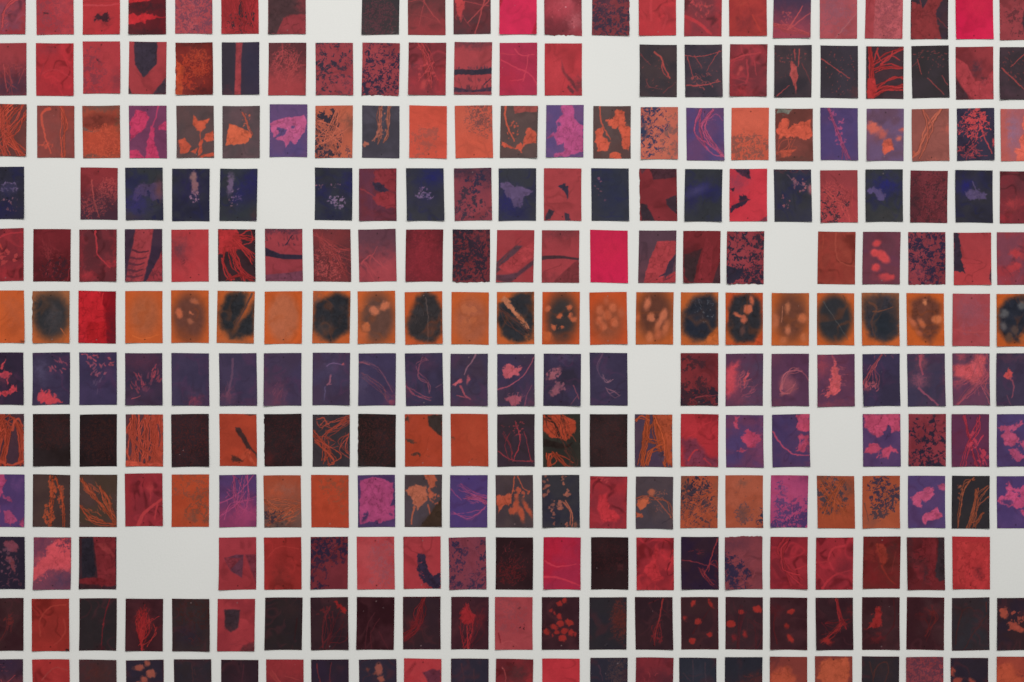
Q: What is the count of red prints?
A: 100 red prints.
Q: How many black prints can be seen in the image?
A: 88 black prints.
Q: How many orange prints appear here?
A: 38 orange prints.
